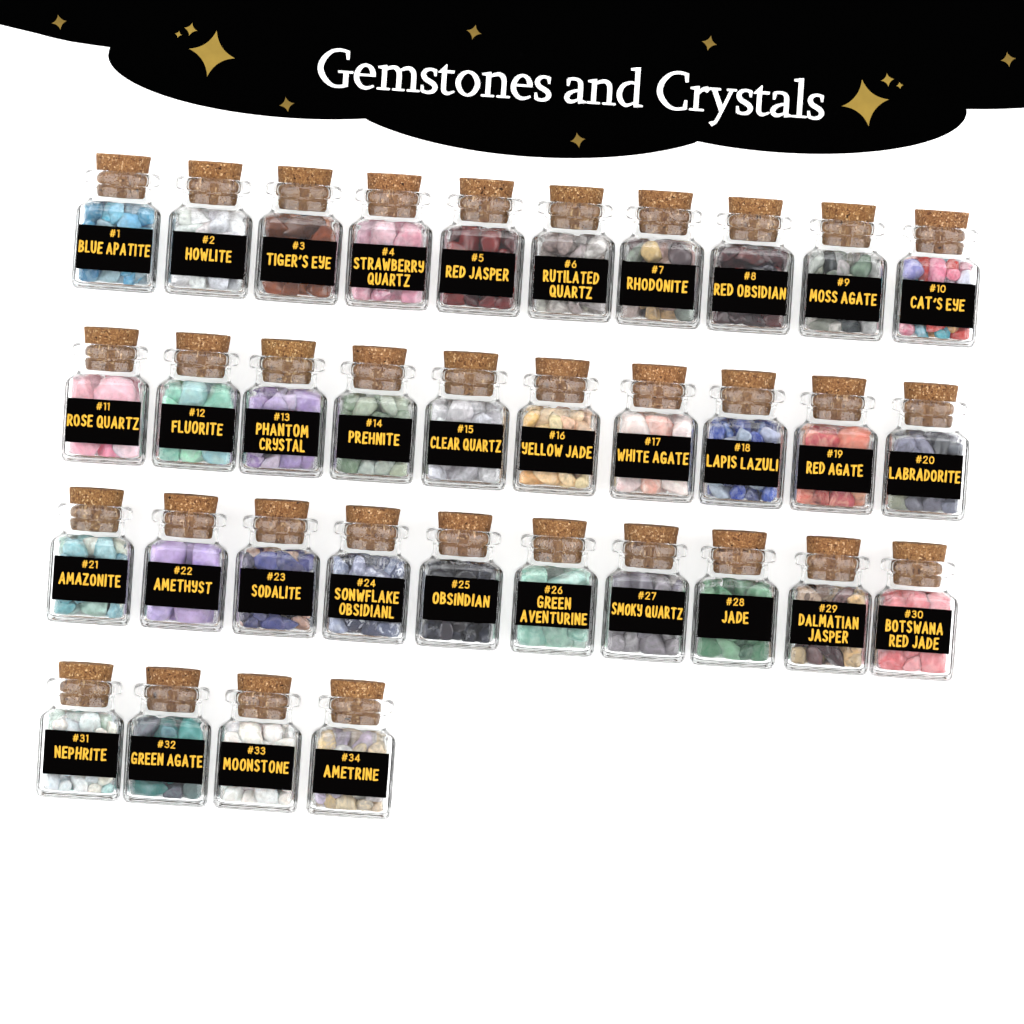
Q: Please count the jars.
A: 34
